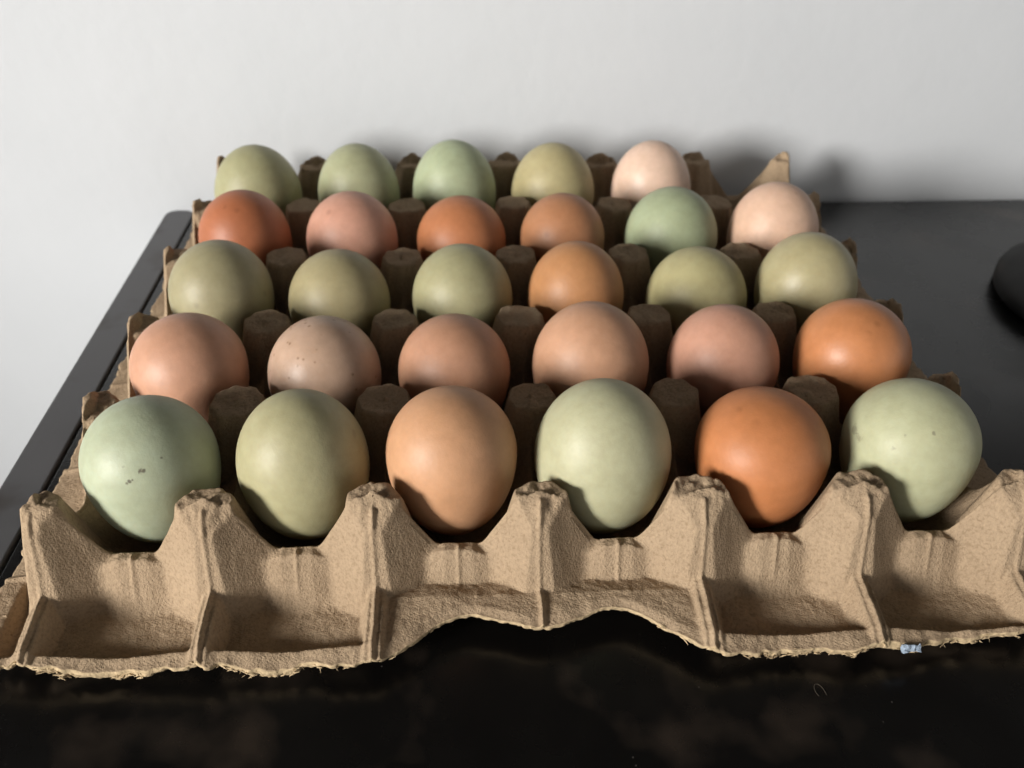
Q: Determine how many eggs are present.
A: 29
